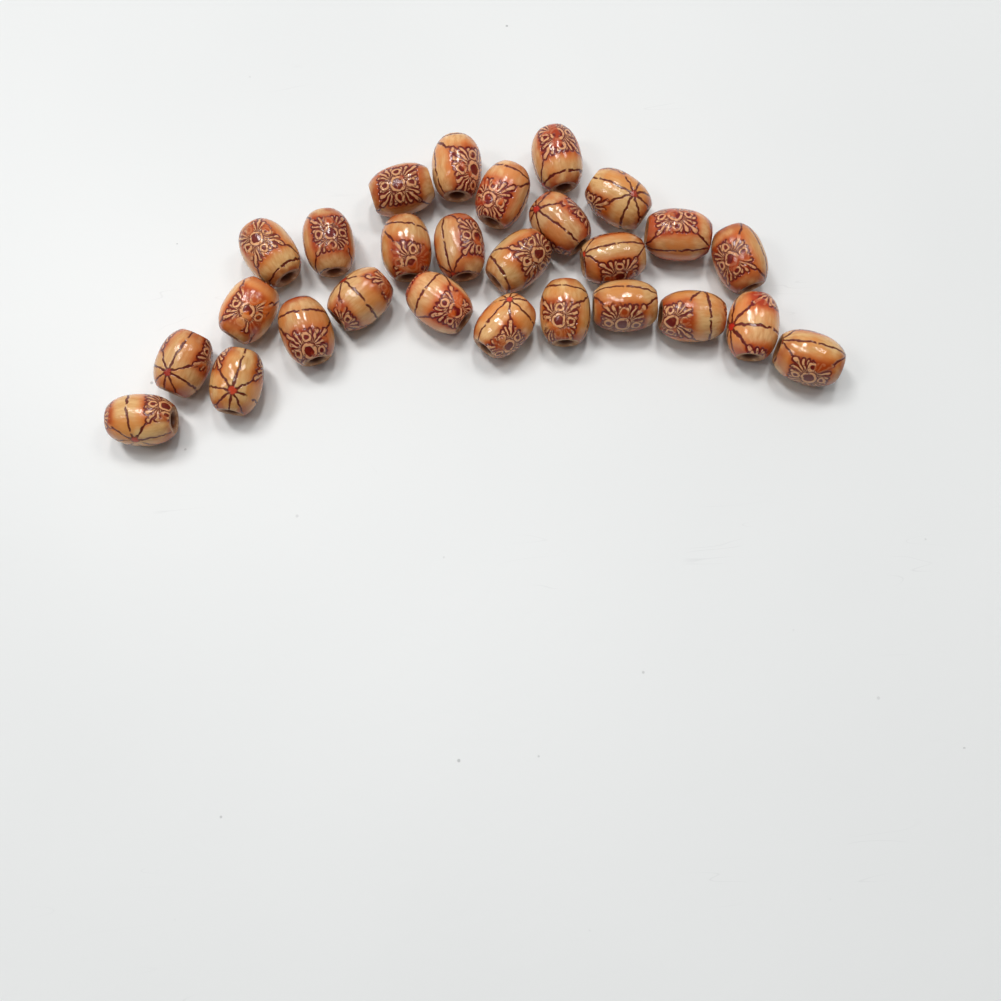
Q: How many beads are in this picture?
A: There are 27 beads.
